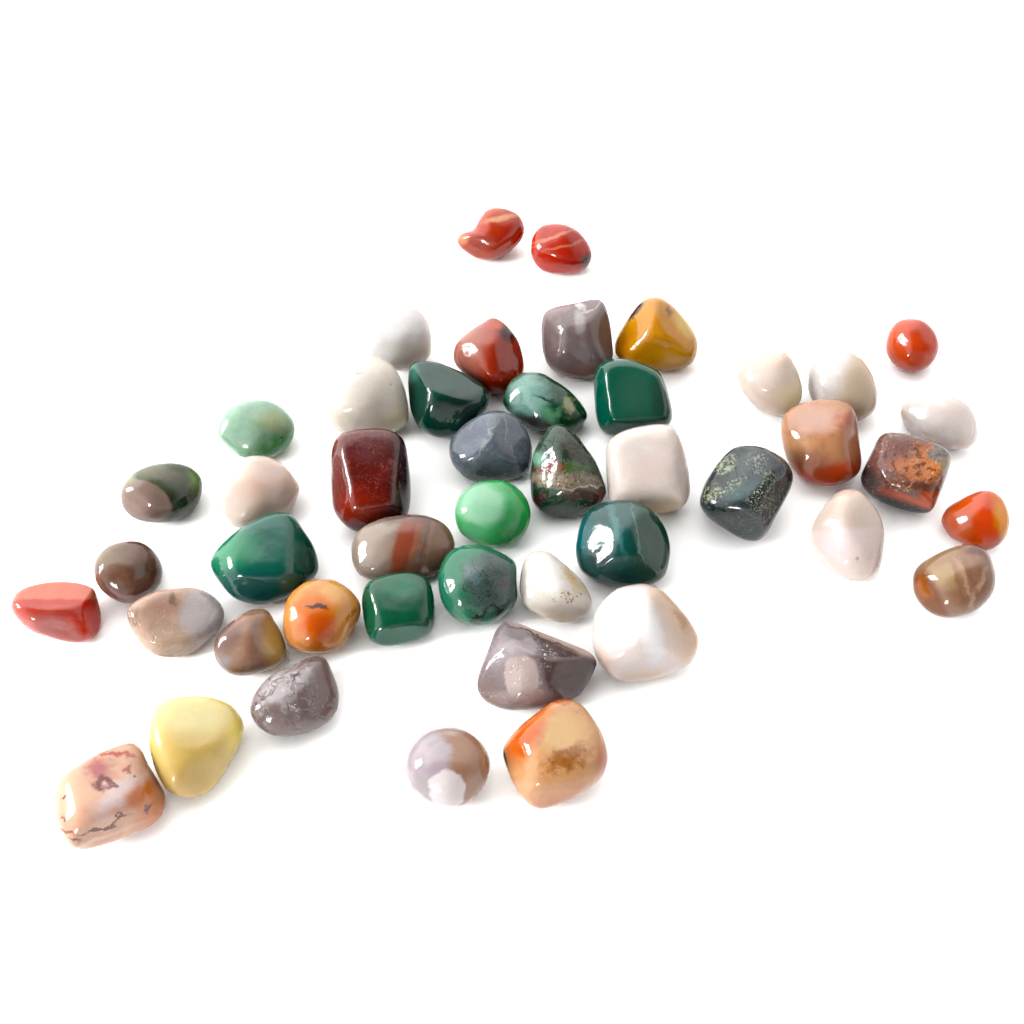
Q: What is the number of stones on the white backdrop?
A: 46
